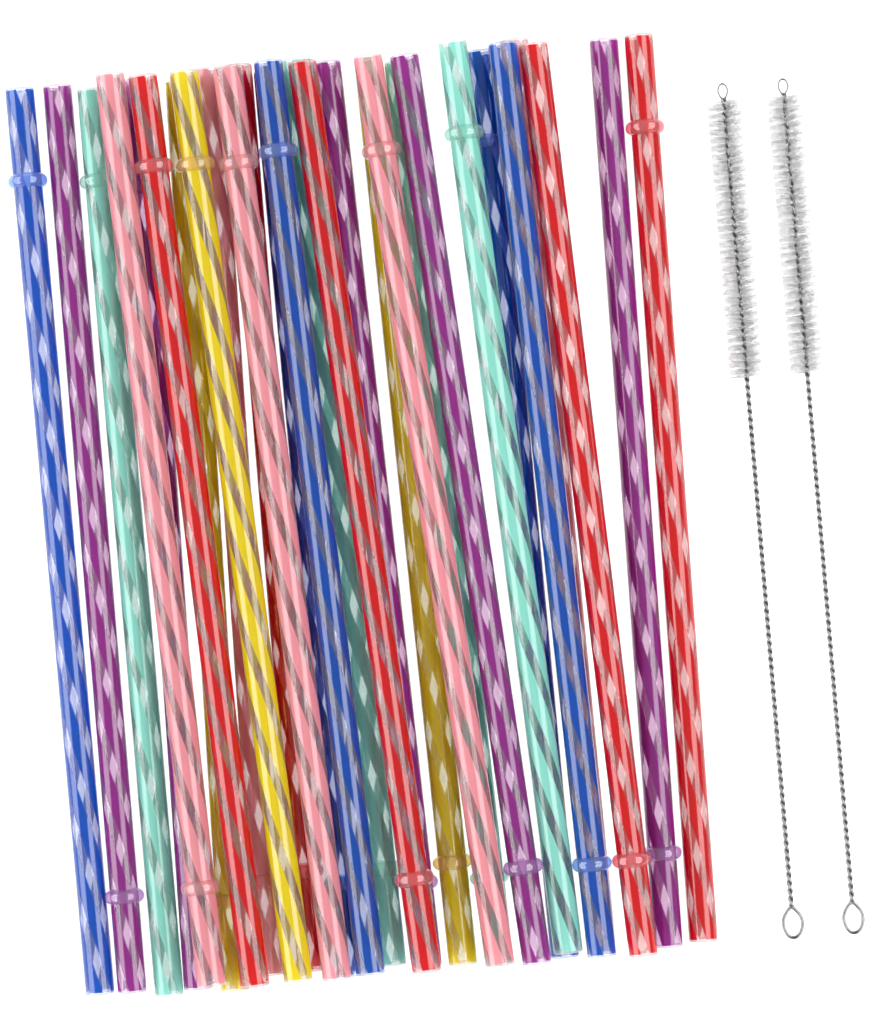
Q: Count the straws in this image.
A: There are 27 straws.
